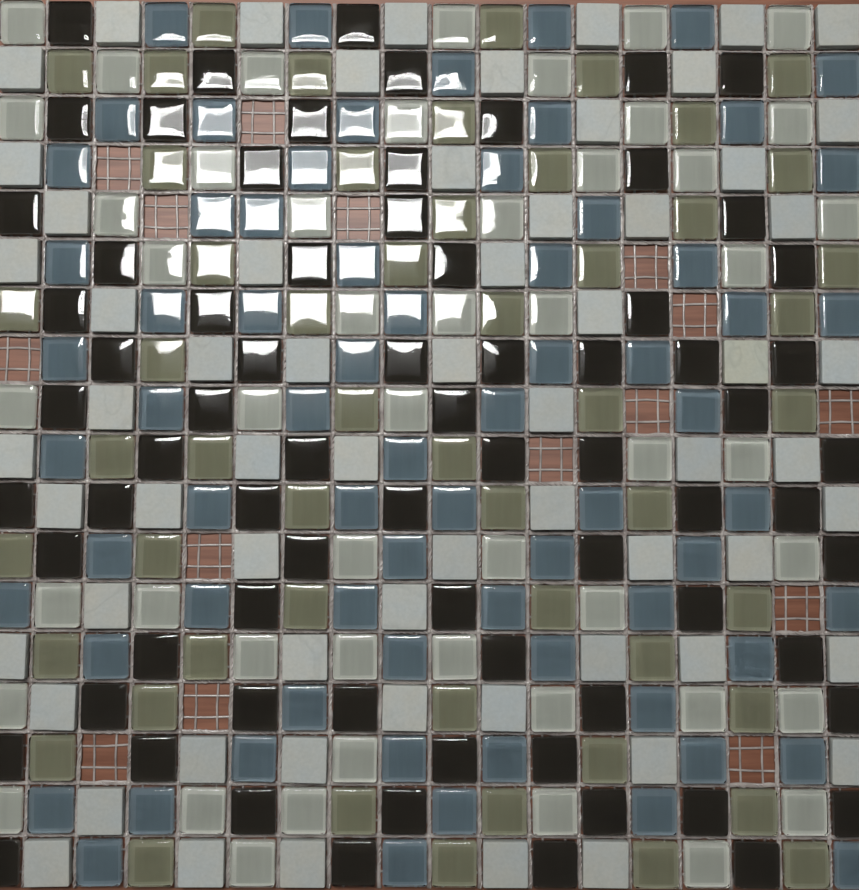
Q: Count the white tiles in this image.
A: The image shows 113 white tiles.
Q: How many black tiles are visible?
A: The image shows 73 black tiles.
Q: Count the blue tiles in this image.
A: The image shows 70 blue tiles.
